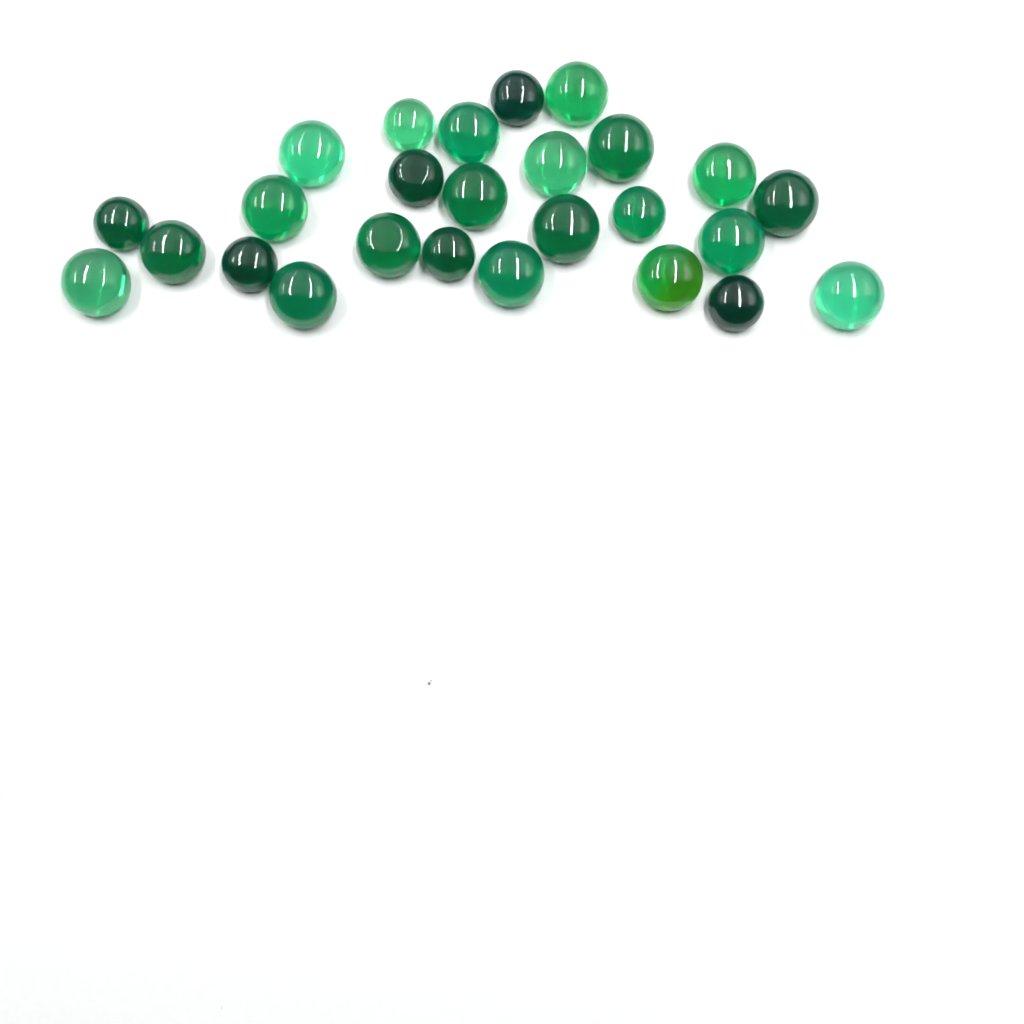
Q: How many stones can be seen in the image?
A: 26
